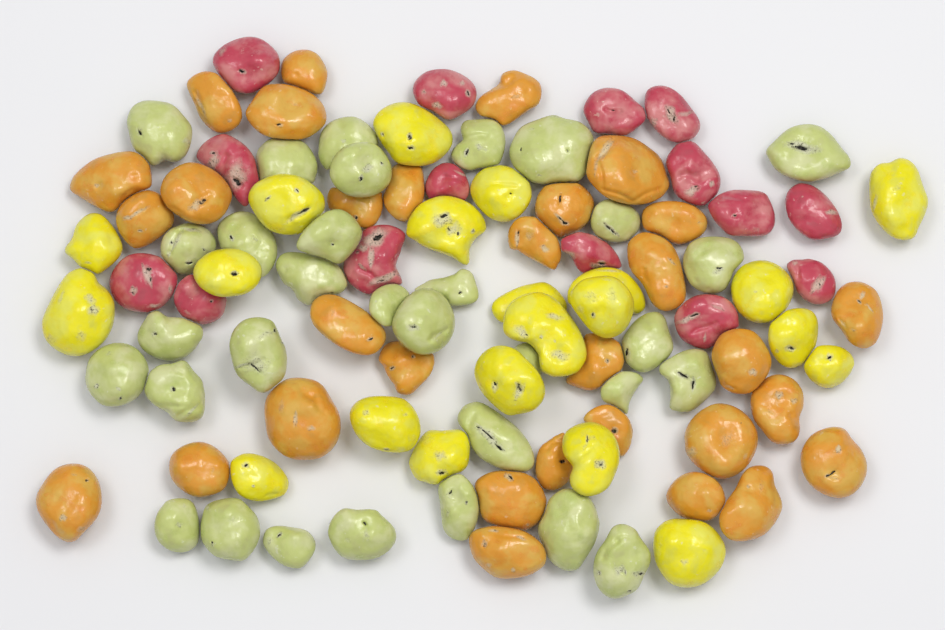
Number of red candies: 15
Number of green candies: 32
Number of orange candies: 31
